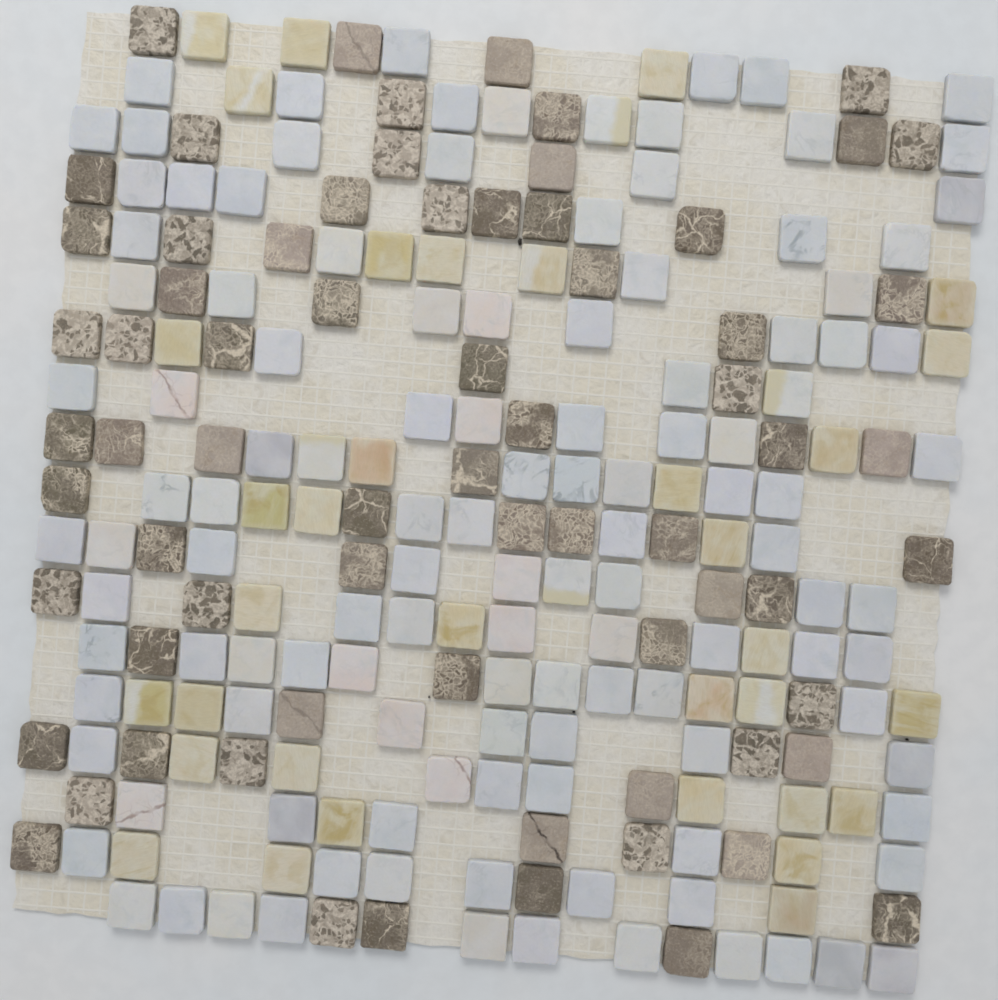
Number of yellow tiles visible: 34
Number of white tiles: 121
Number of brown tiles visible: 70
